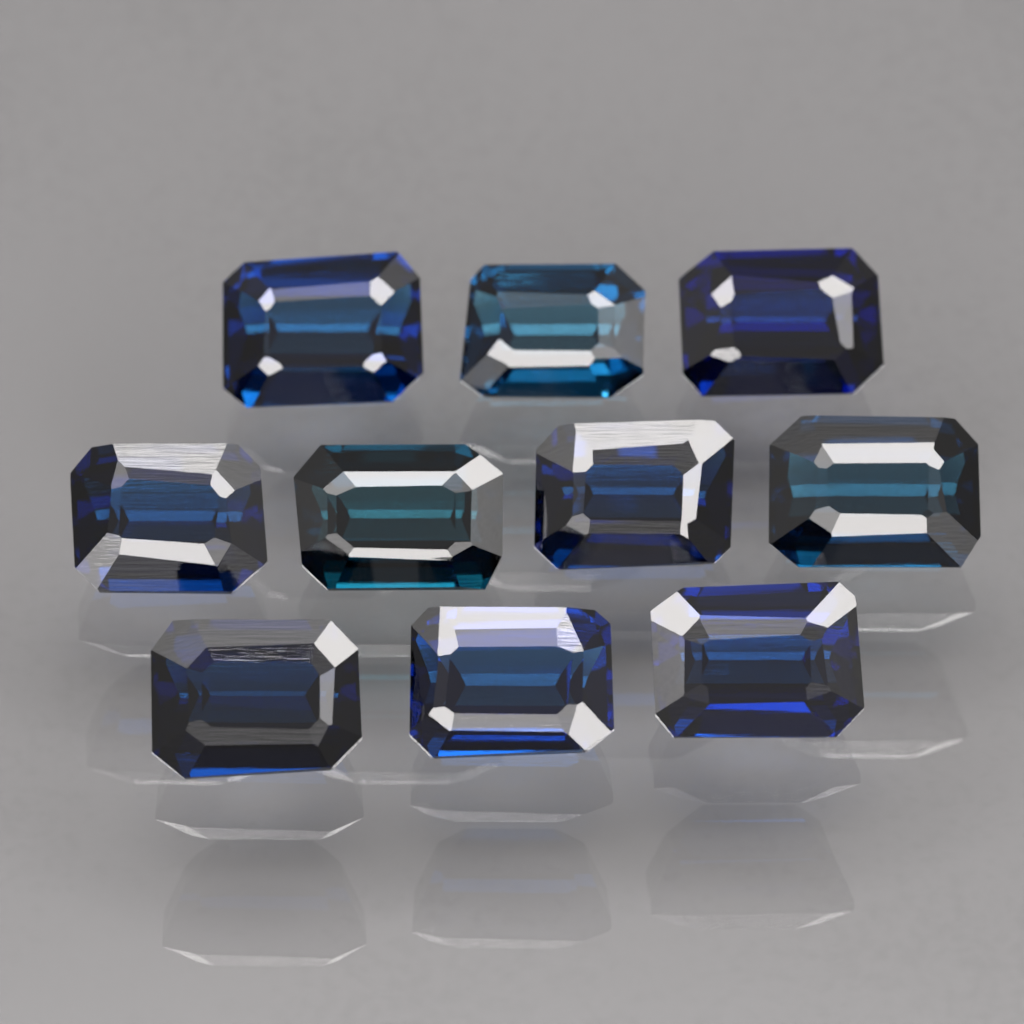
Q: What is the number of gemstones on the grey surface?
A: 10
